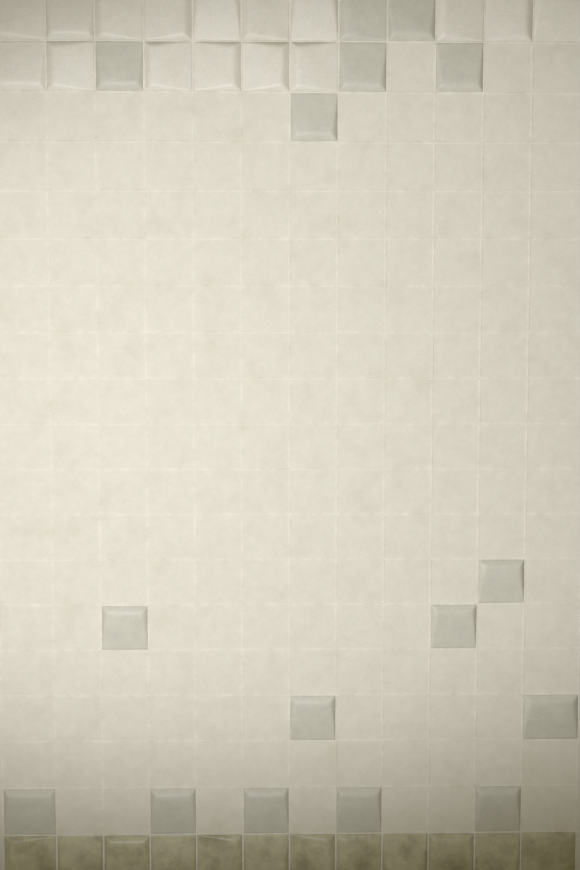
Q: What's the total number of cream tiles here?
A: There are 16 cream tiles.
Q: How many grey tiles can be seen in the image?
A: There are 16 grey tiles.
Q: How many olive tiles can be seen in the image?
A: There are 12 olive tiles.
